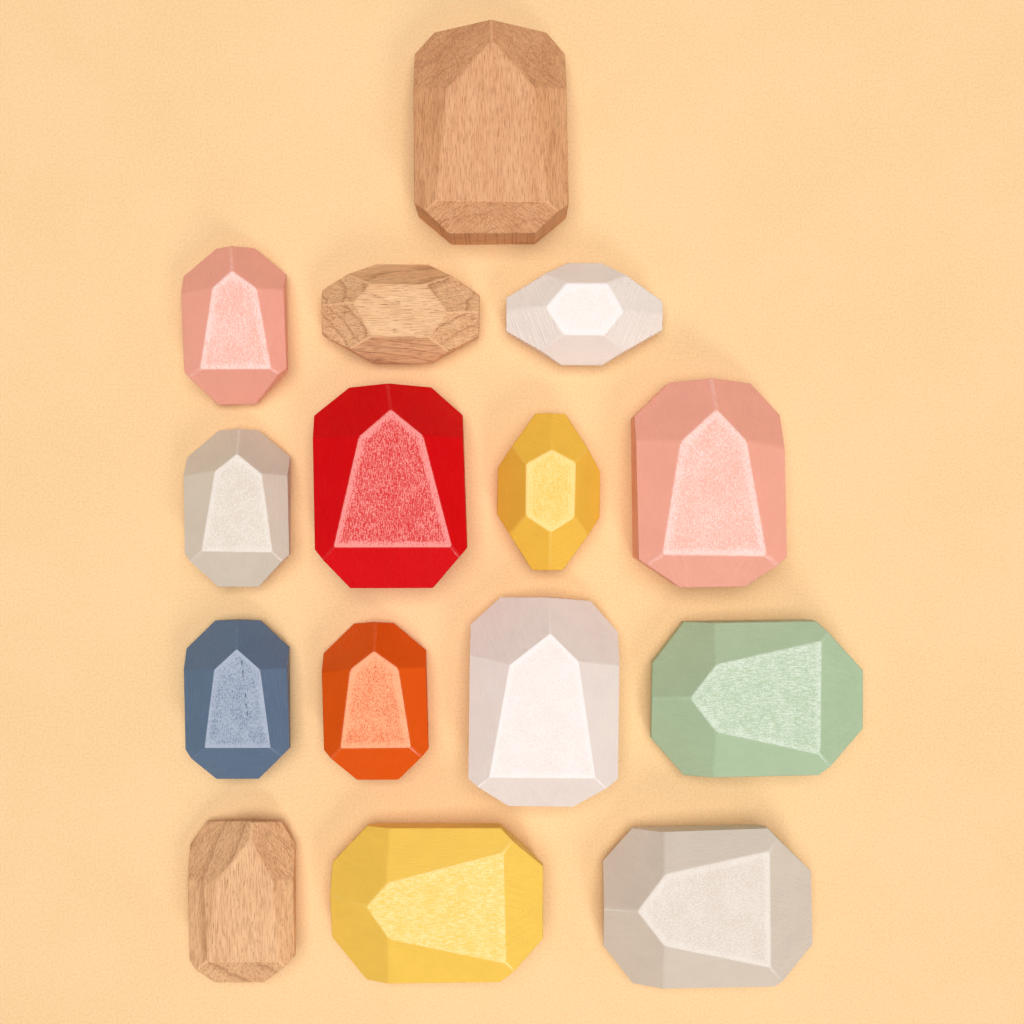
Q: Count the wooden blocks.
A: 15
